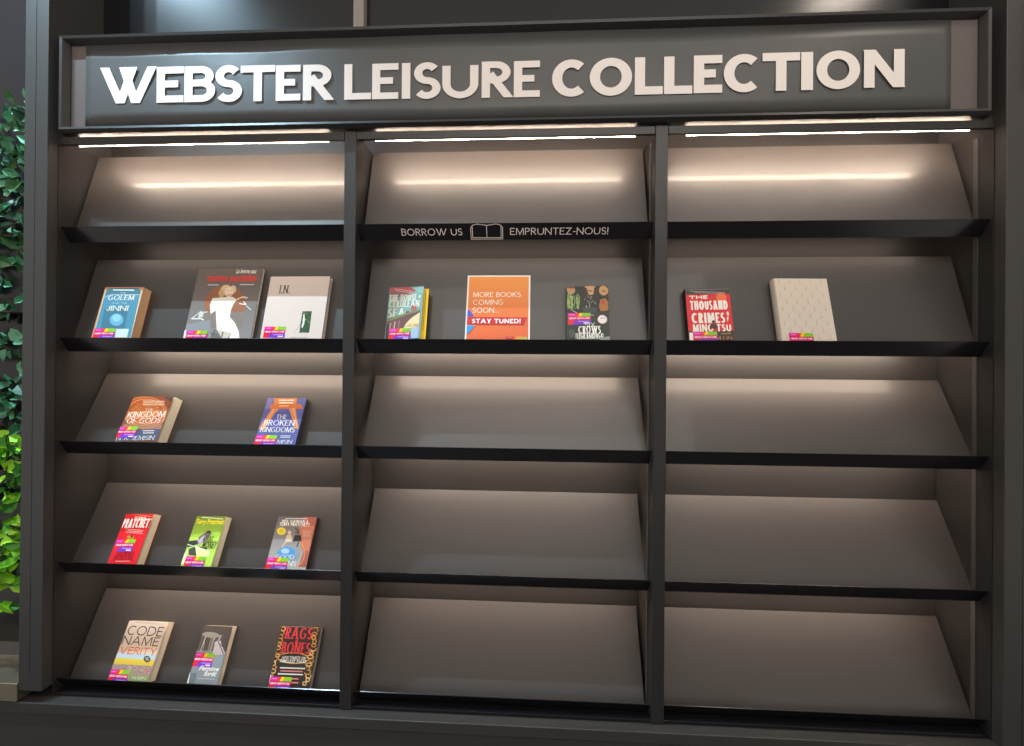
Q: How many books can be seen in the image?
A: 15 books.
